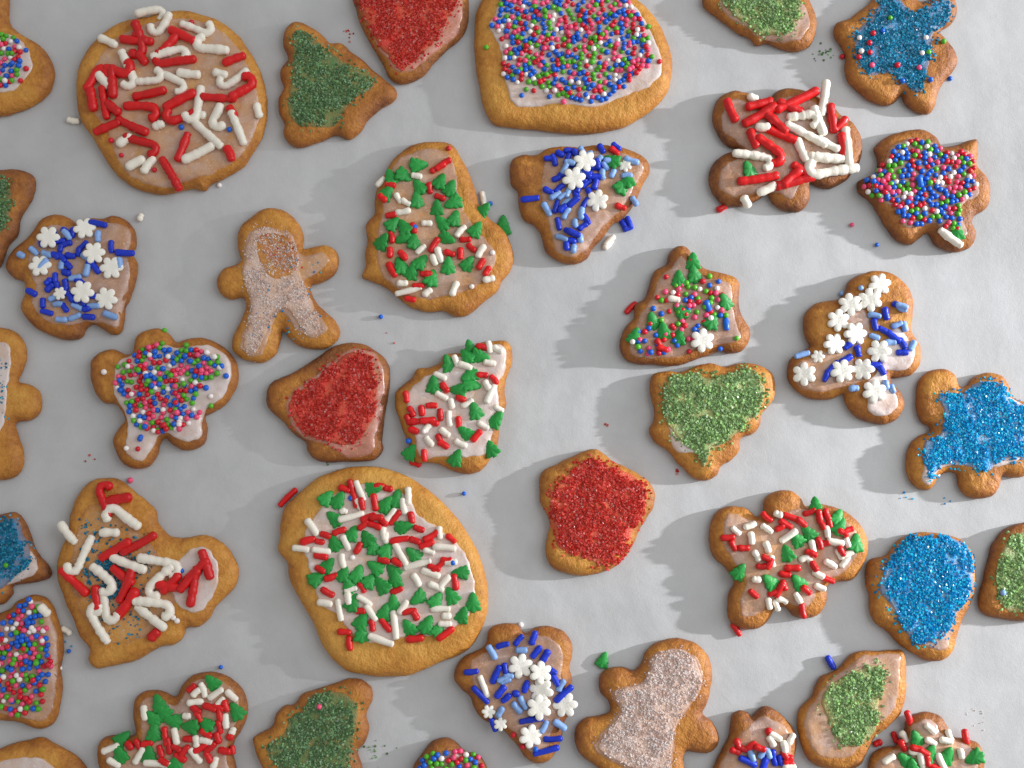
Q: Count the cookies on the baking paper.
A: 39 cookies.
